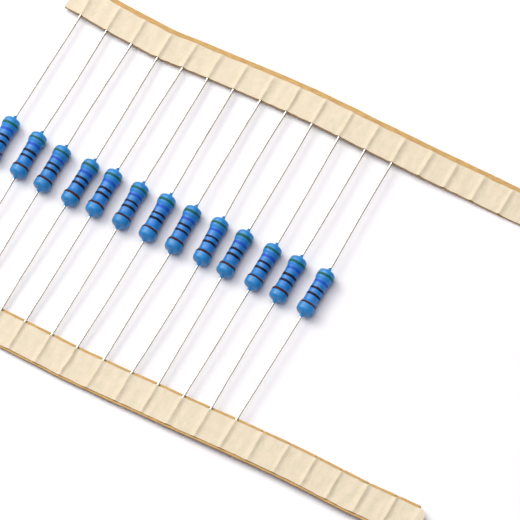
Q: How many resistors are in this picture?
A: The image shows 13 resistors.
